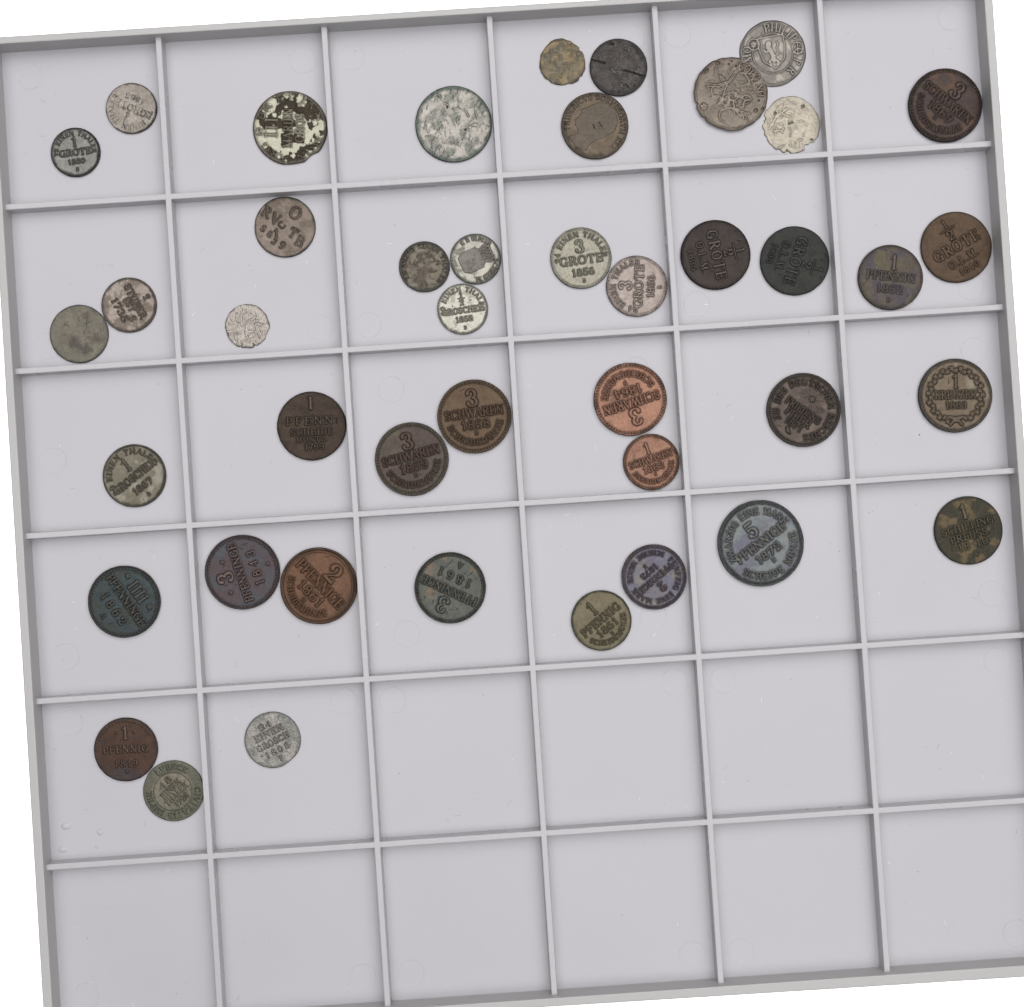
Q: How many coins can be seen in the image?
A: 43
